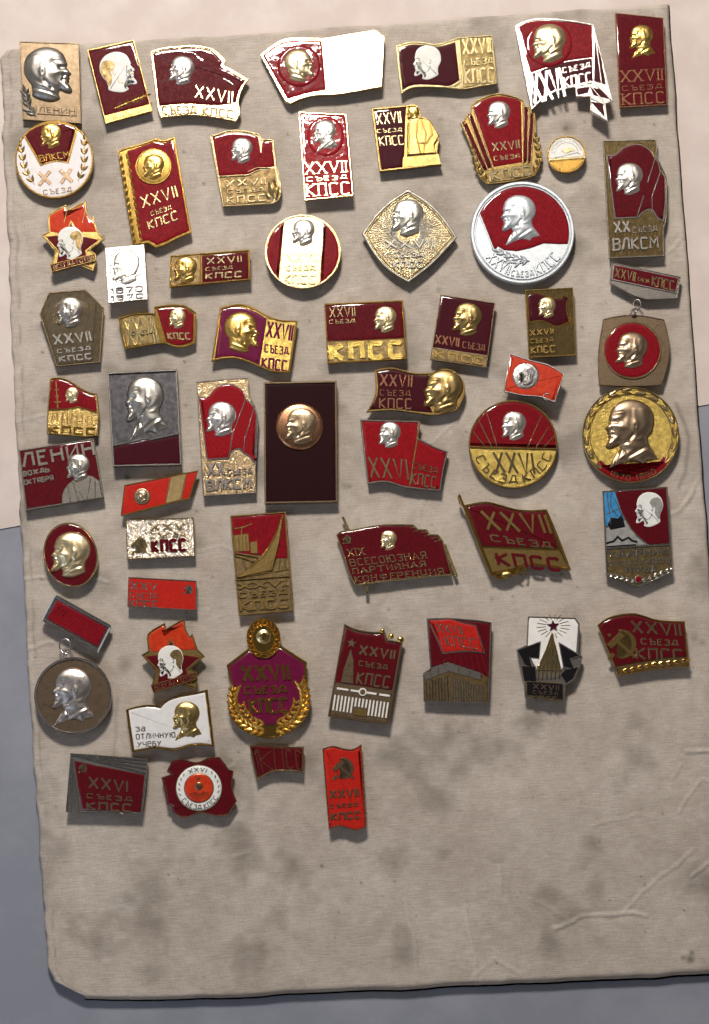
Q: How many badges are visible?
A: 58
